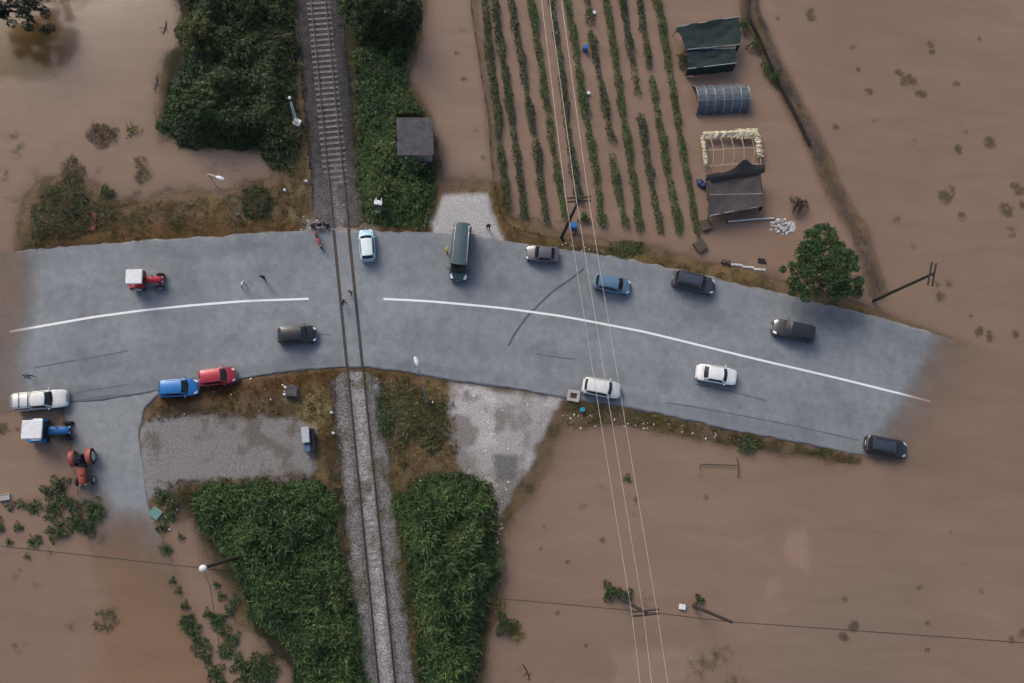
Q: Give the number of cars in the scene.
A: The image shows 12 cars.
